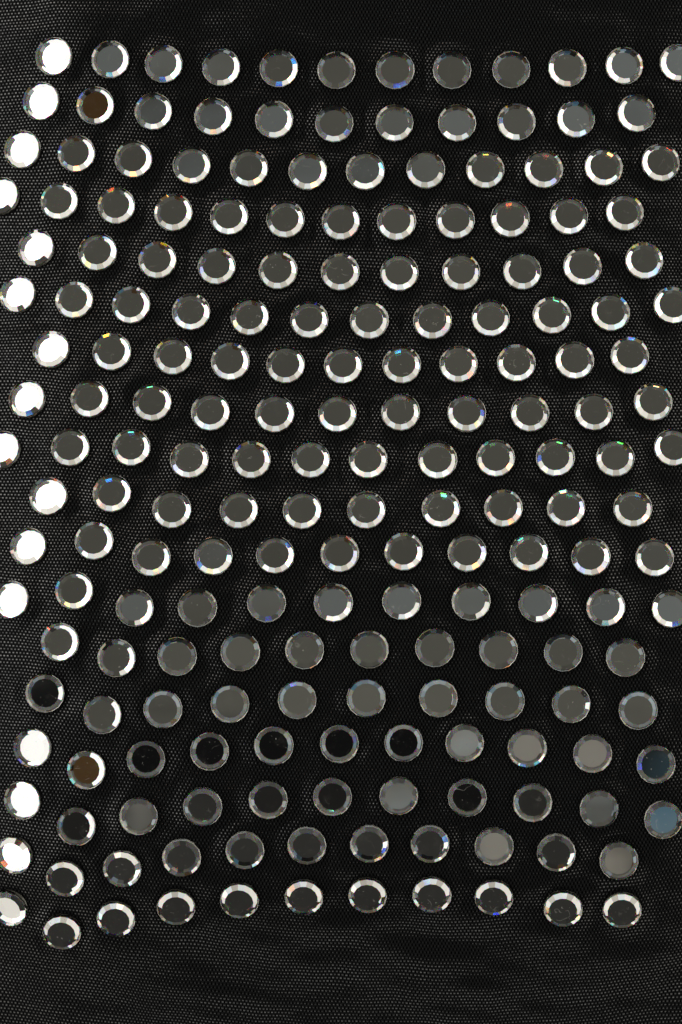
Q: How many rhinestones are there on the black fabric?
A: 200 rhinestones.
